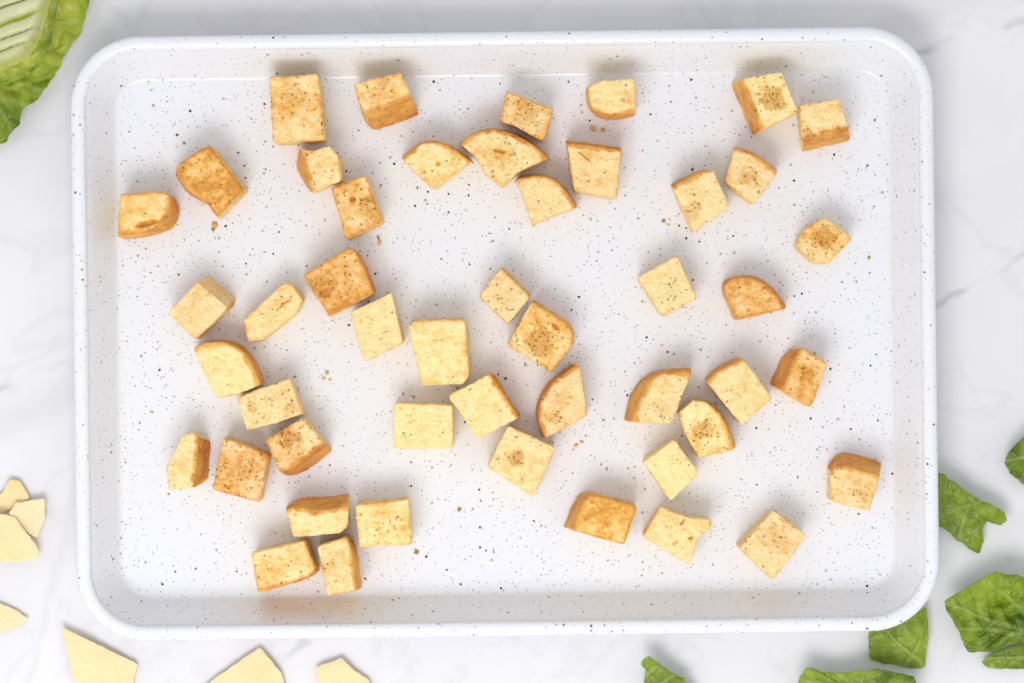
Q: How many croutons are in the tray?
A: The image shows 48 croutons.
